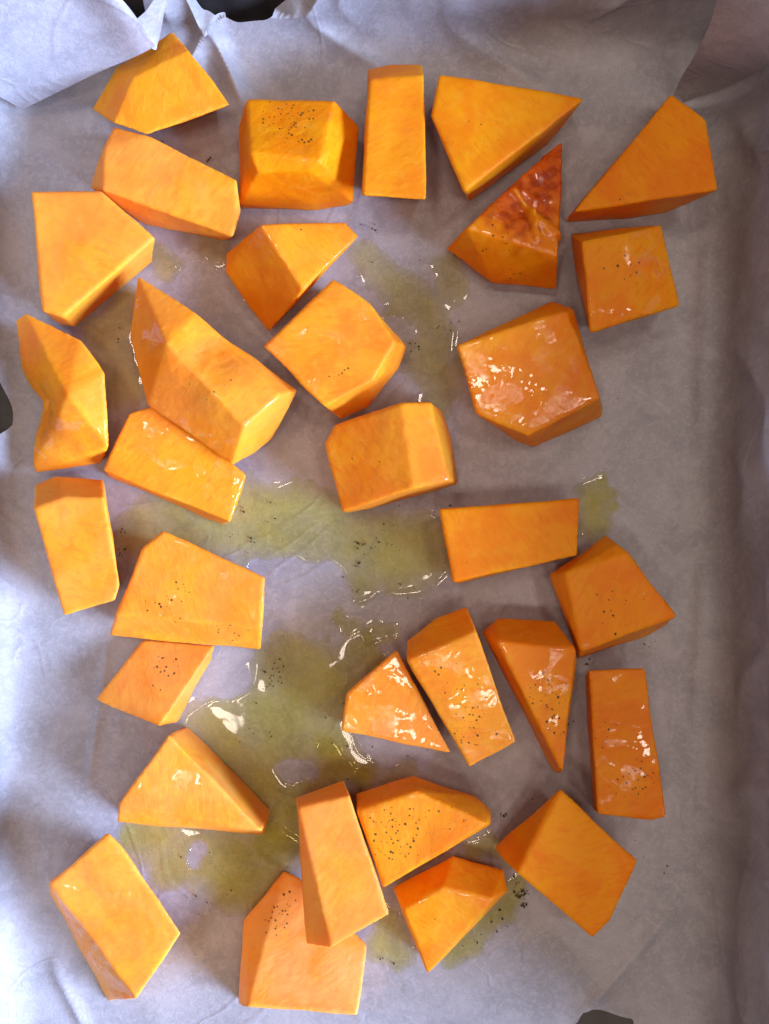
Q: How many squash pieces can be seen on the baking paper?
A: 32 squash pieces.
